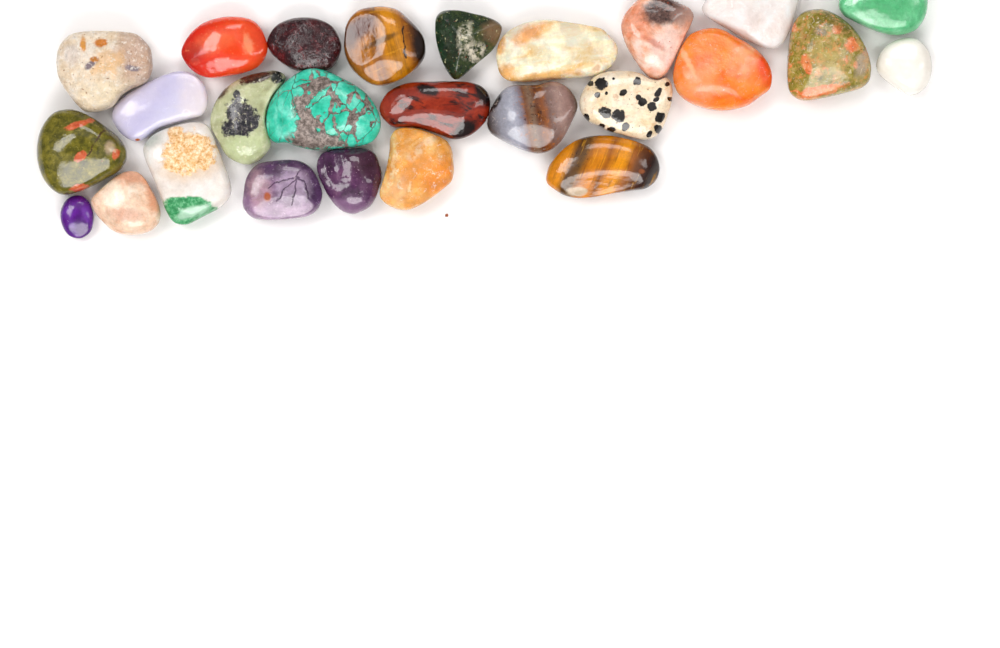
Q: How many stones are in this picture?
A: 26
